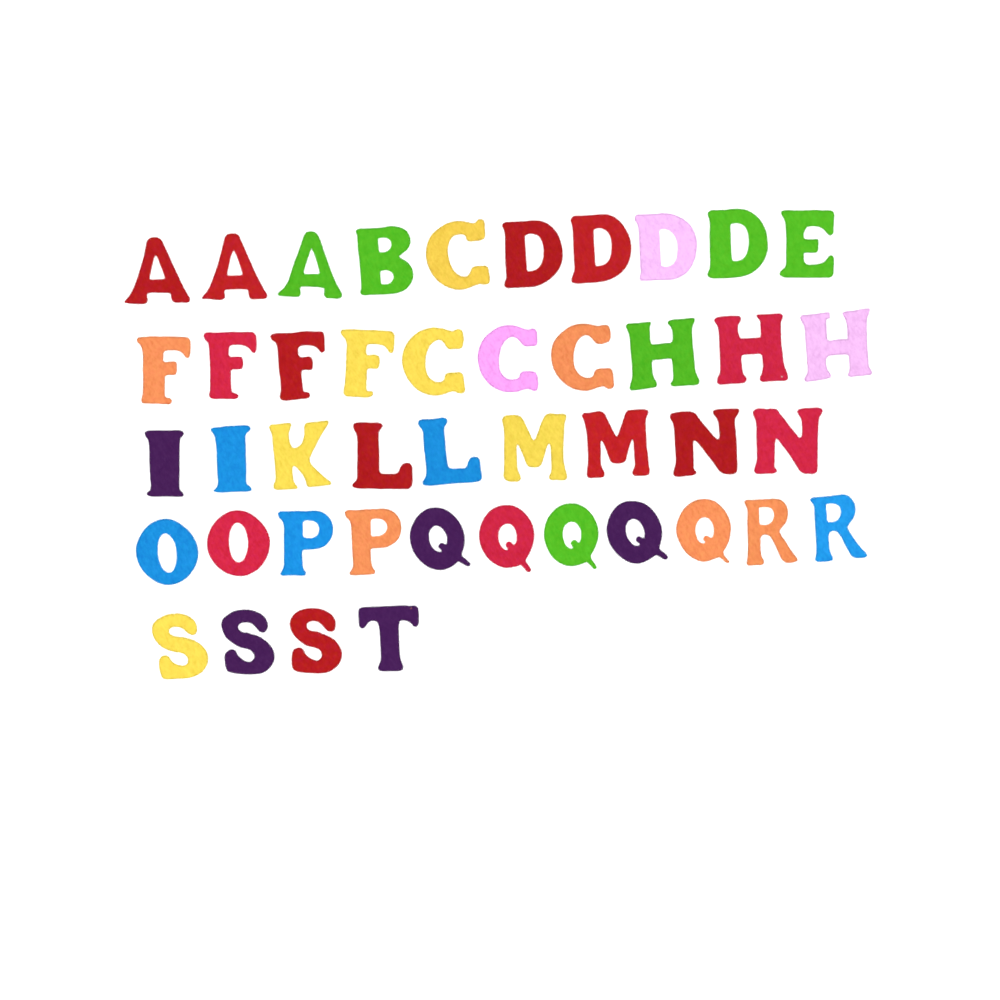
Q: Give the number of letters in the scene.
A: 44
